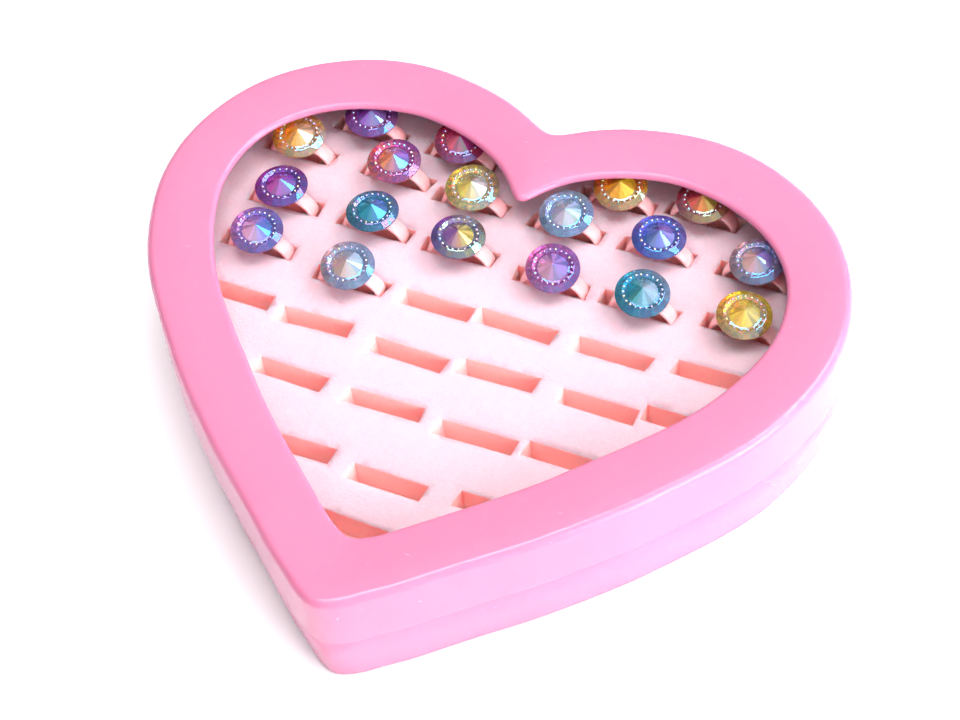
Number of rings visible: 18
